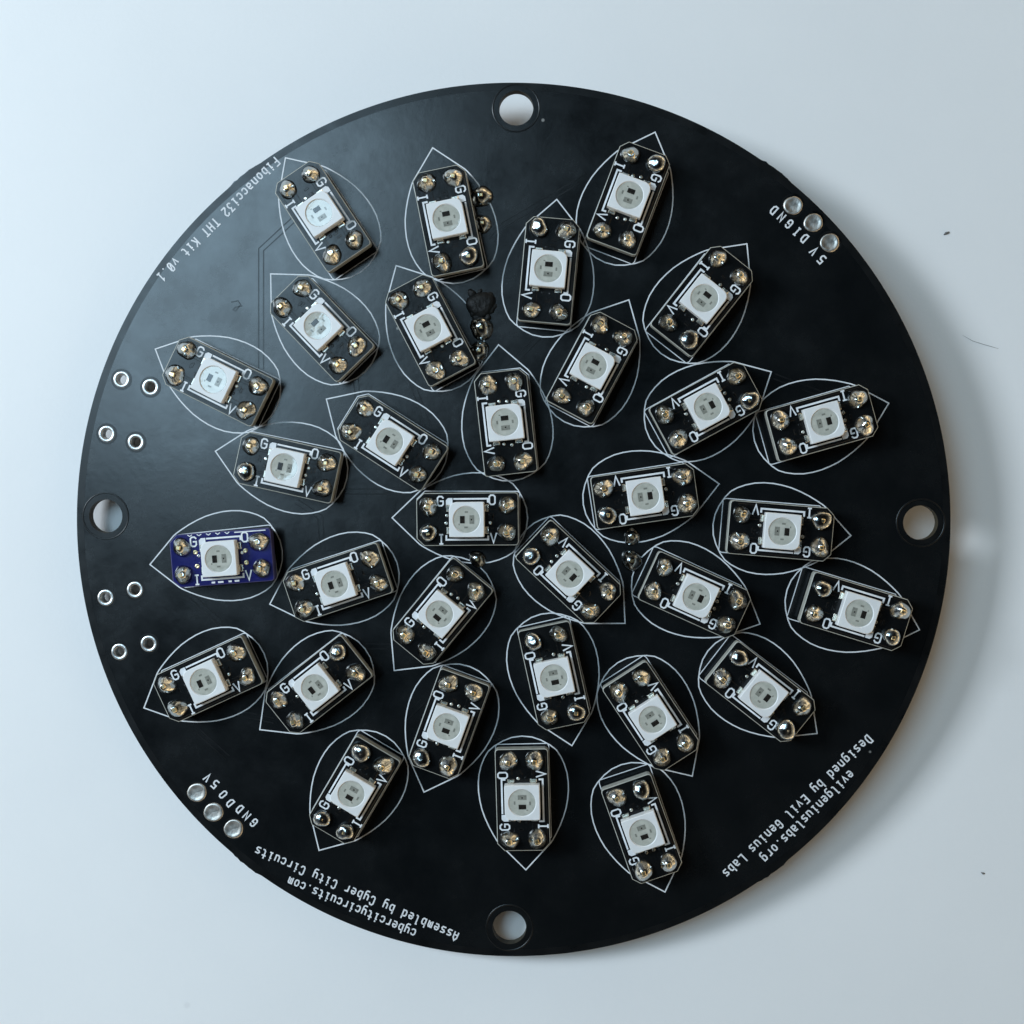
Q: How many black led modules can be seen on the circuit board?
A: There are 31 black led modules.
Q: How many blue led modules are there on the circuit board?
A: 1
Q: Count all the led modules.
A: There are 32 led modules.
